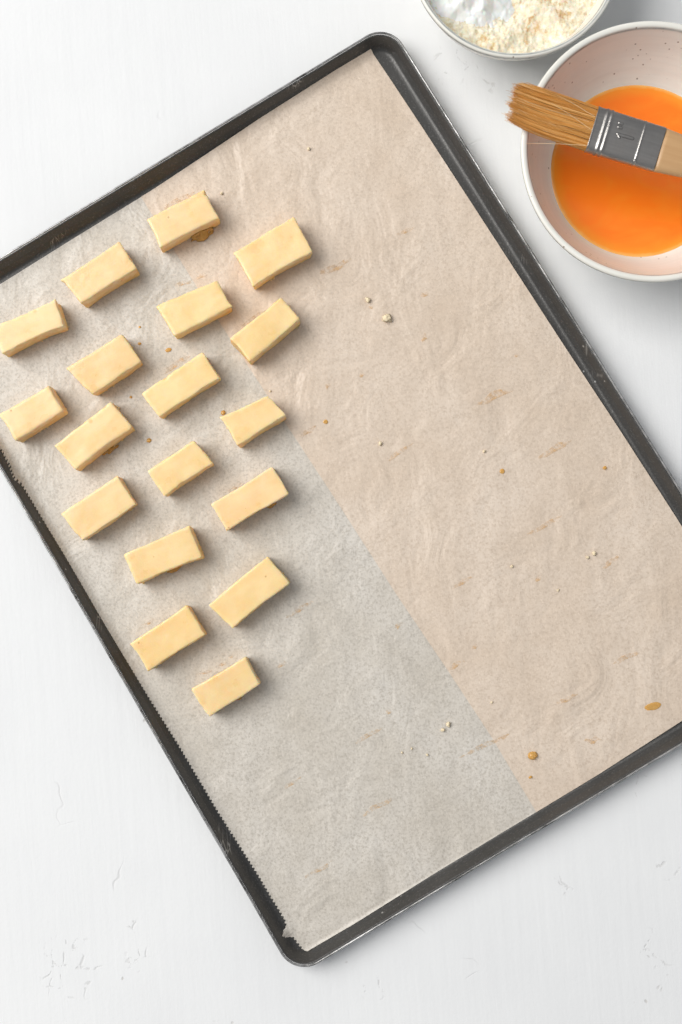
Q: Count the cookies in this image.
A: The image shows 18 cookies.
